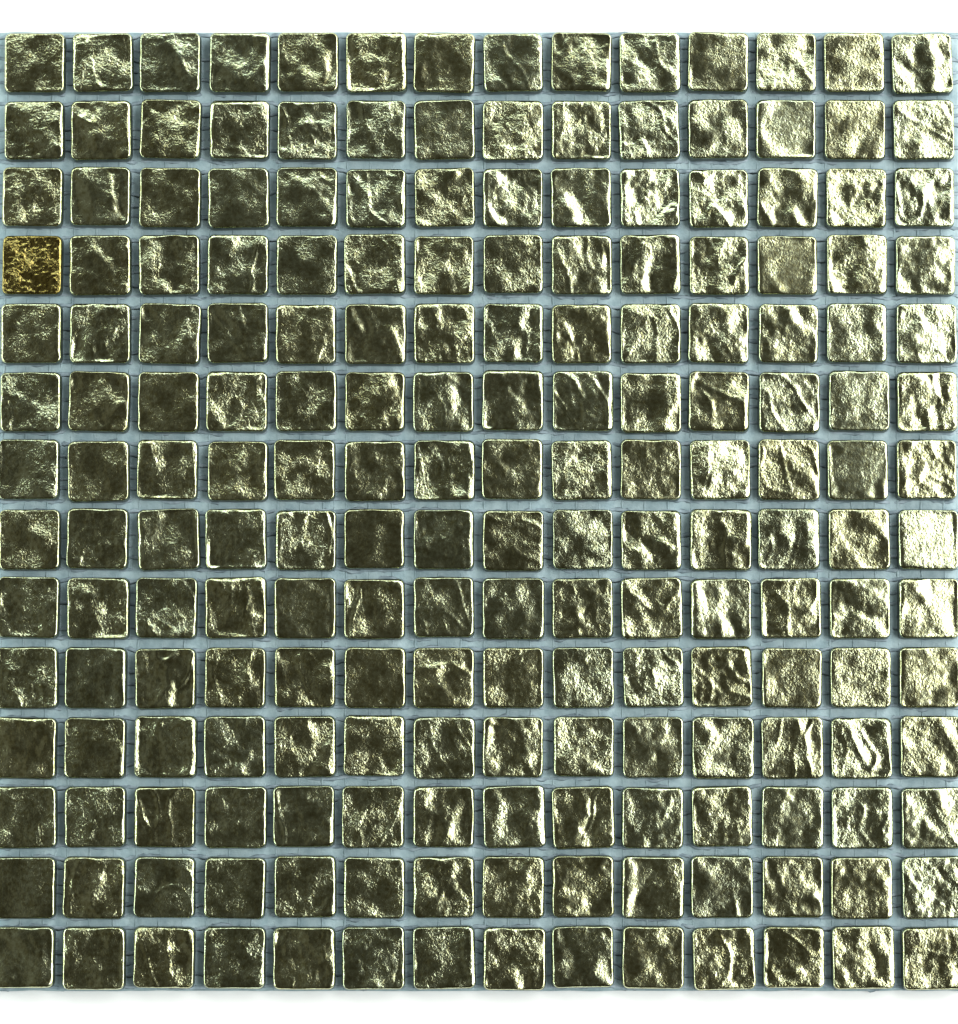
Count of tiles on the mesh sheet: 196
